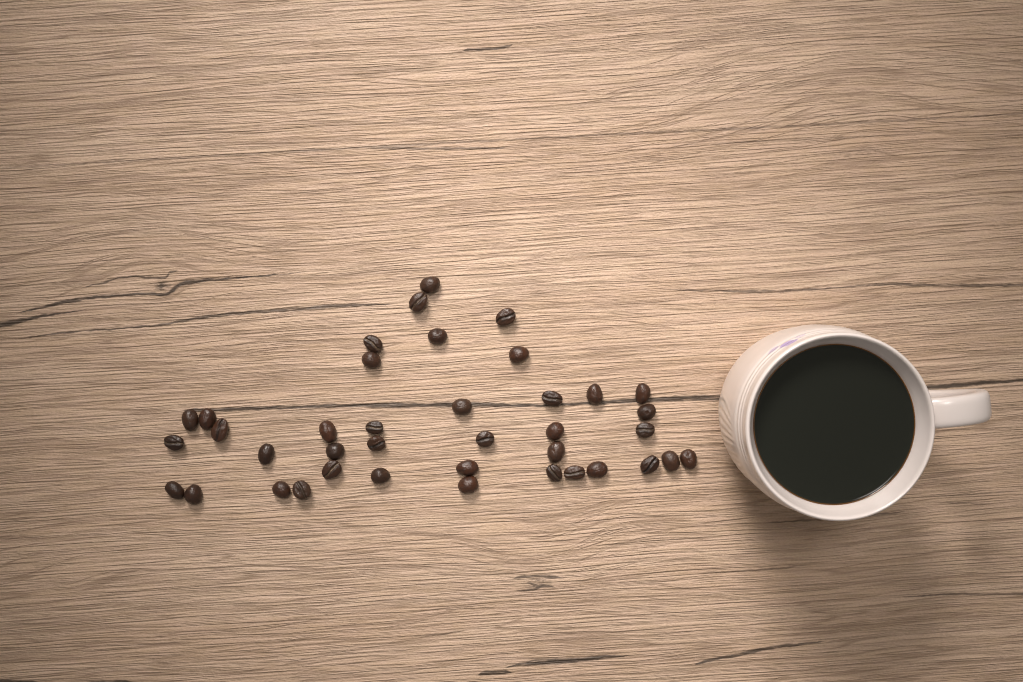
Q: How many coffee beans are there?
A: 39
